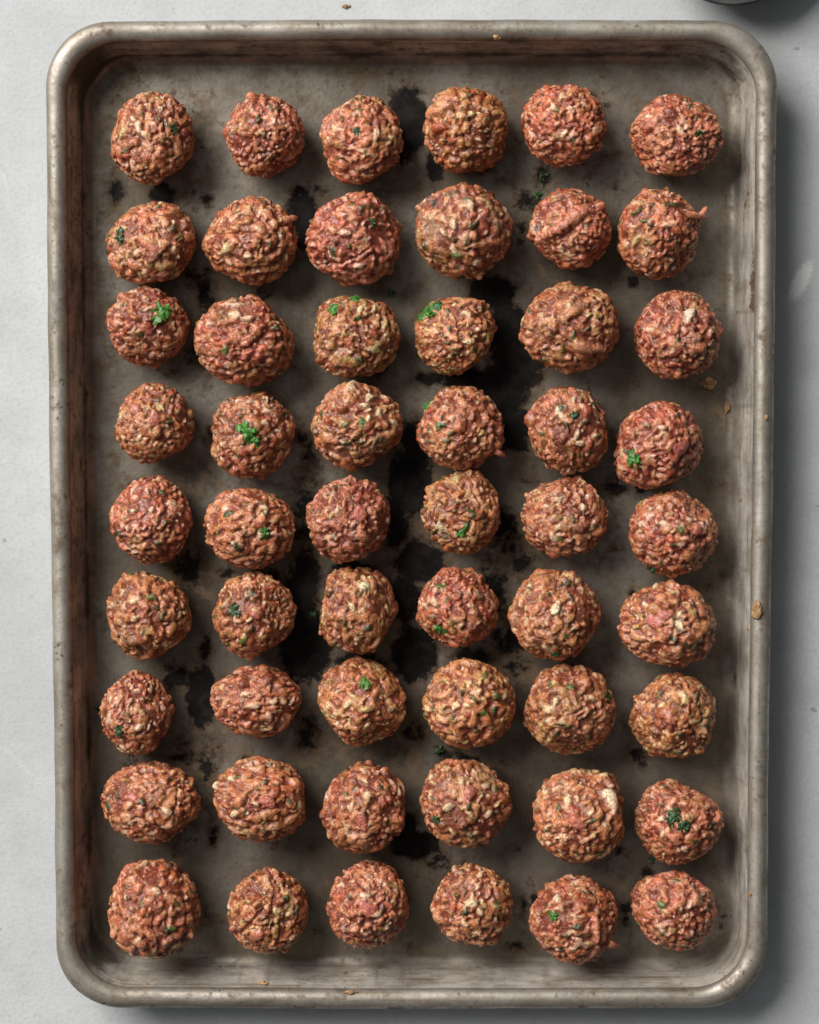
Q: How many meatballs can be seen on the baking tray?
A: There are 54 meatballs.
